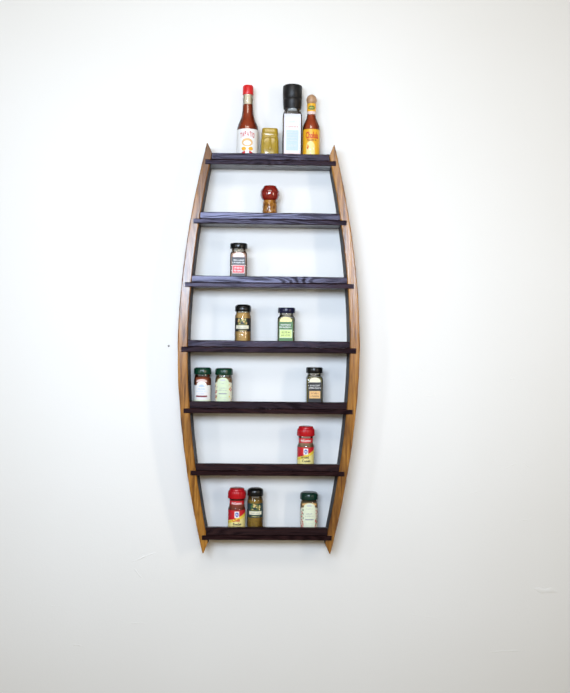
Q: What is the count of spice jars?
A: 10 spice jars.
